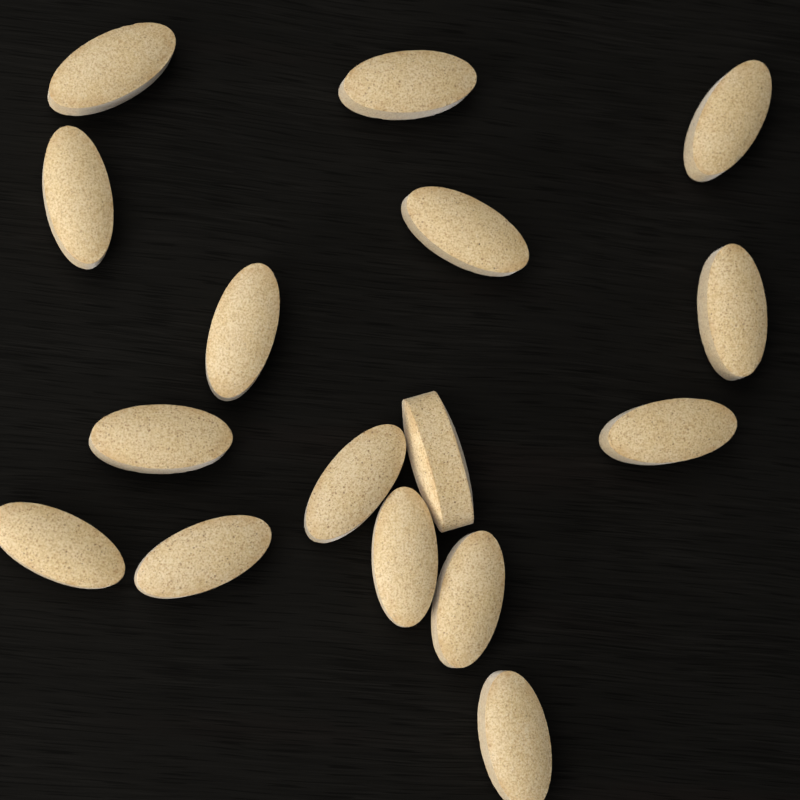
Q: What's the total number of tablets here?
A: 16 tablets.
